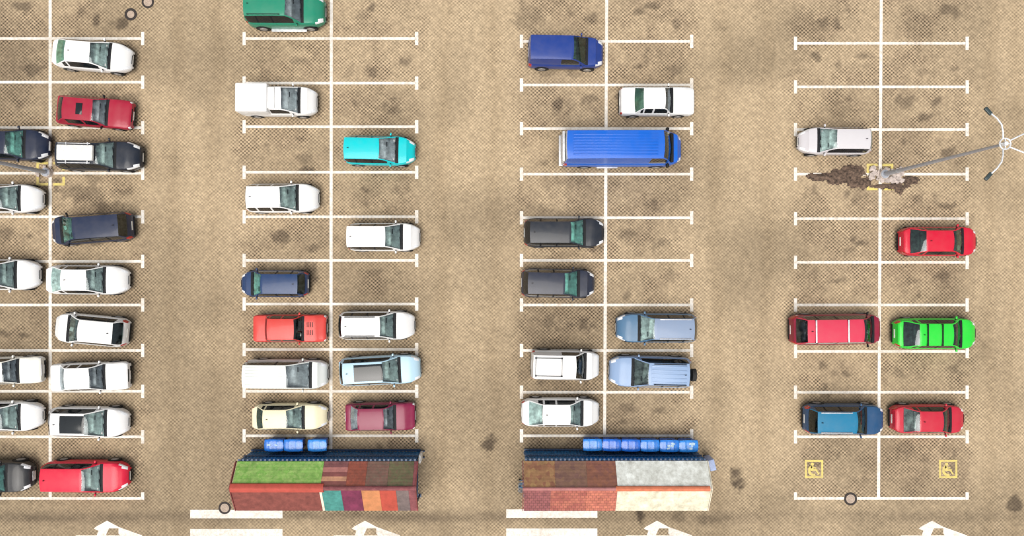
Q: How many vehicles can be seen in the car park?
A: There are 42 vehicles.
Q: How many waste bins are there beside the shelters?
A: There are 9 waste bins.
